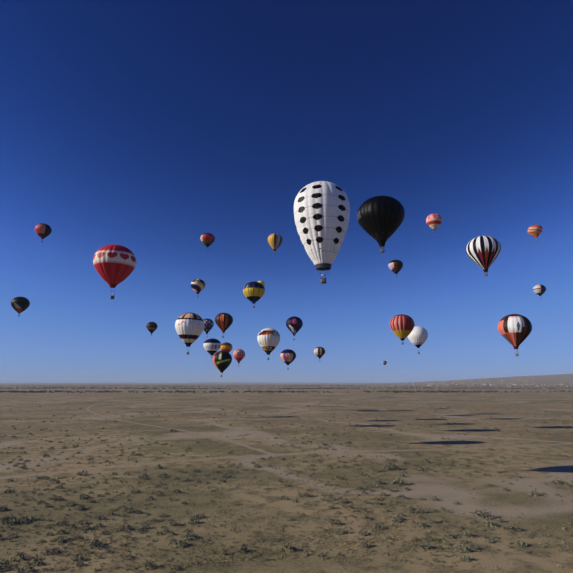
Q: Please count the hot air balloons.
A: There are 31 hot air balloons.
